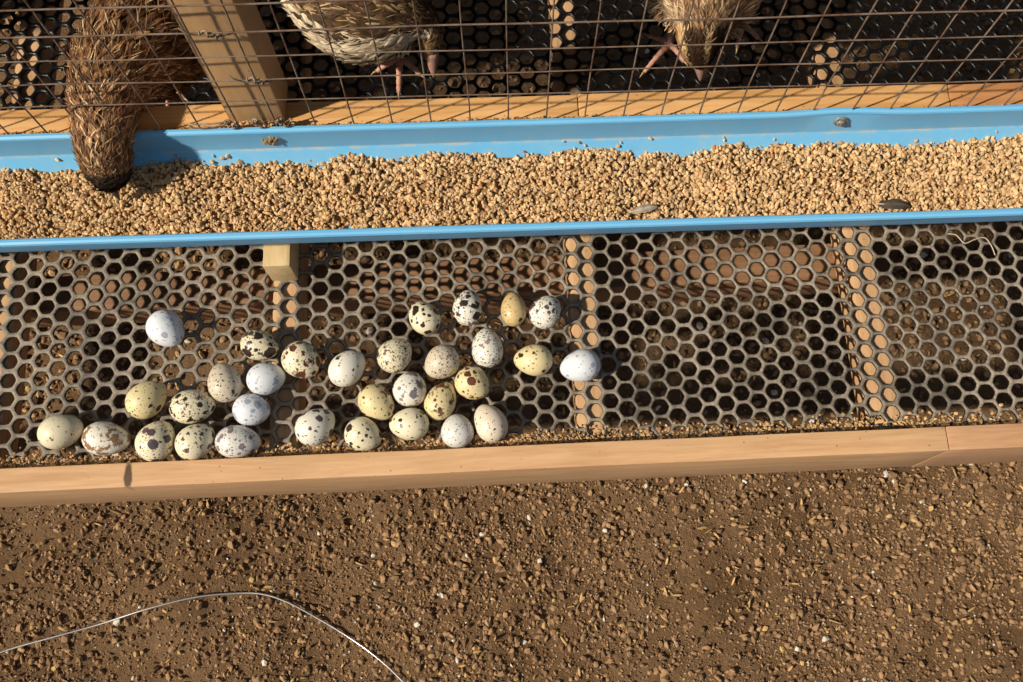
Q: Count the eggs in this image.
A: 32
